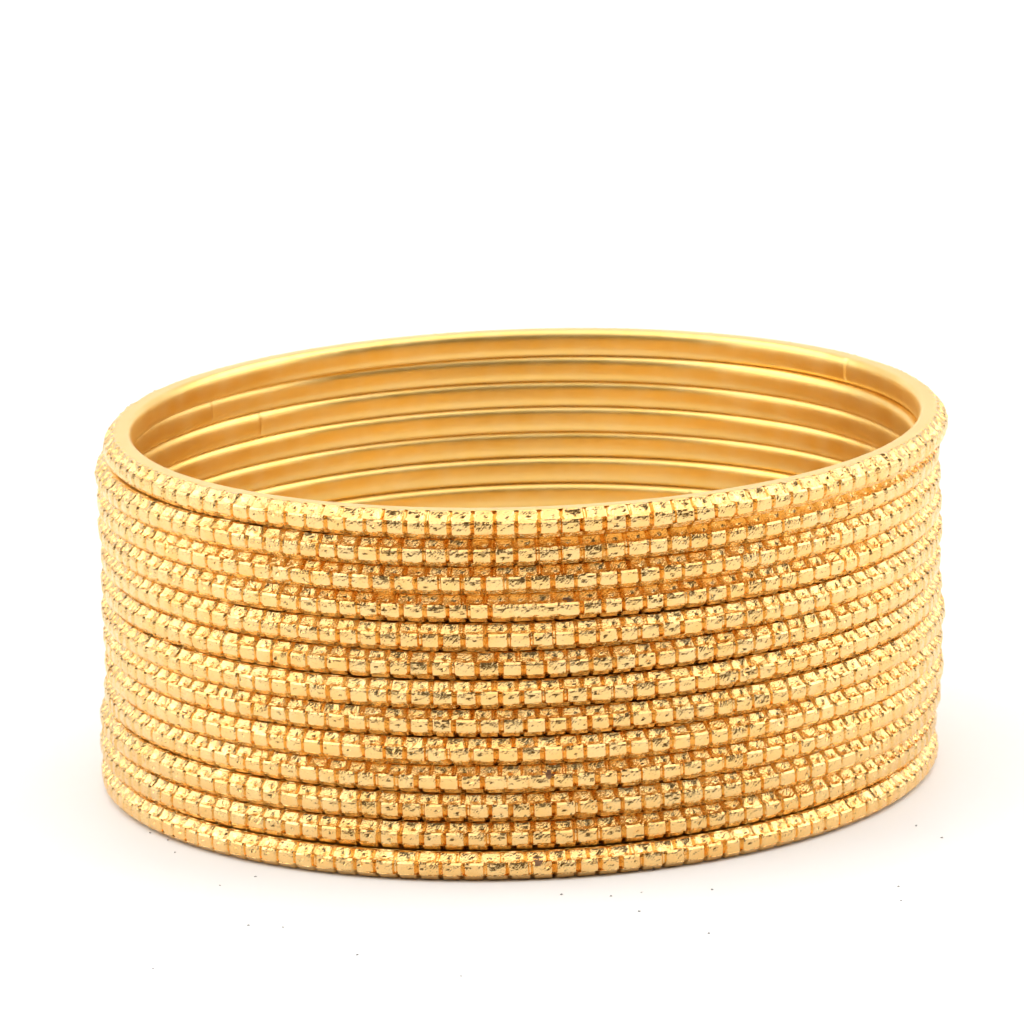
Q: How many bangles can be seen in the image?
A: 13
